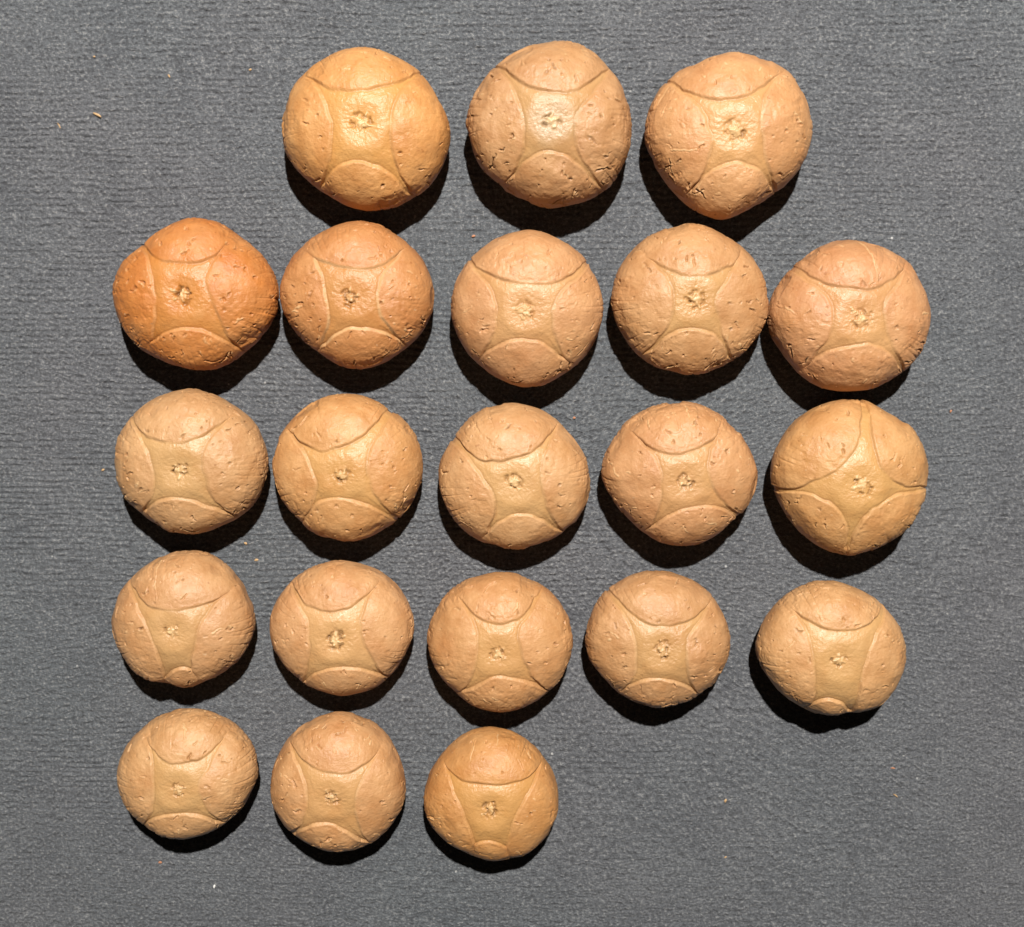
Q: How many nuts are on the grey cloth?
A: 21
